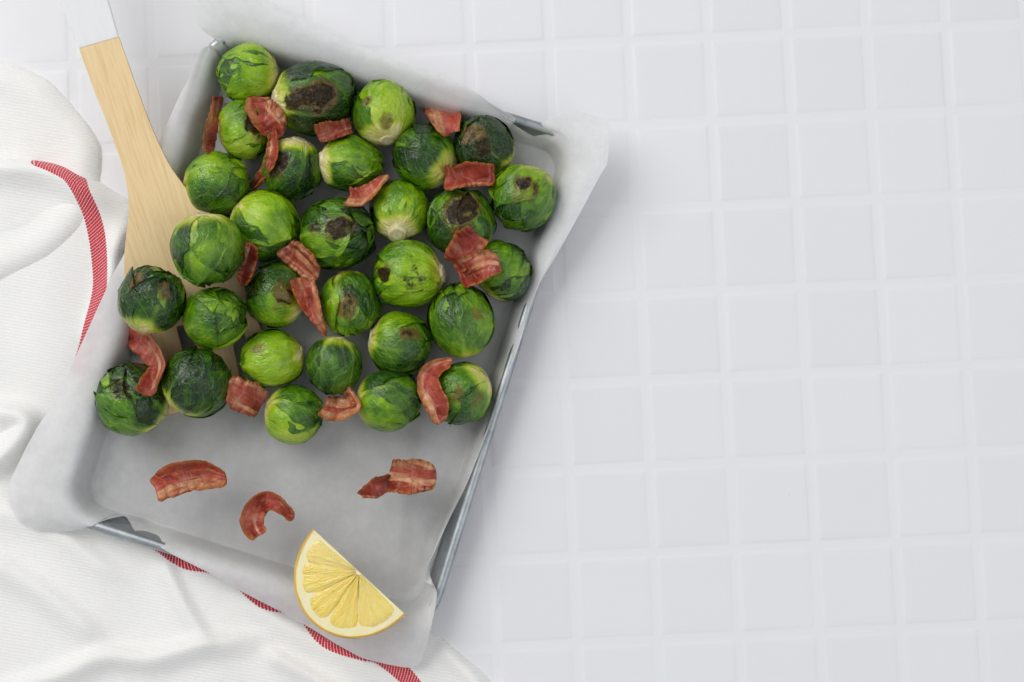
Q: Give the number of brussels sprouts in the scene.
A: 30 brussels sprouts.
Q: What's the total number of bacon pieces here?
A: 20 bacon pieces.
